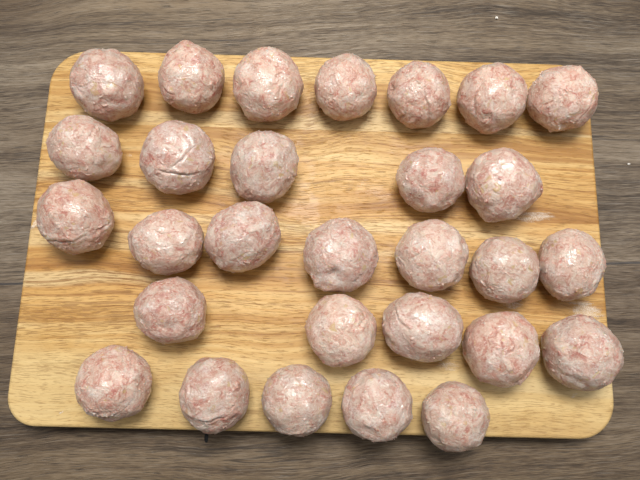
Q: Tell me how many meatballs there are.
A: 29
